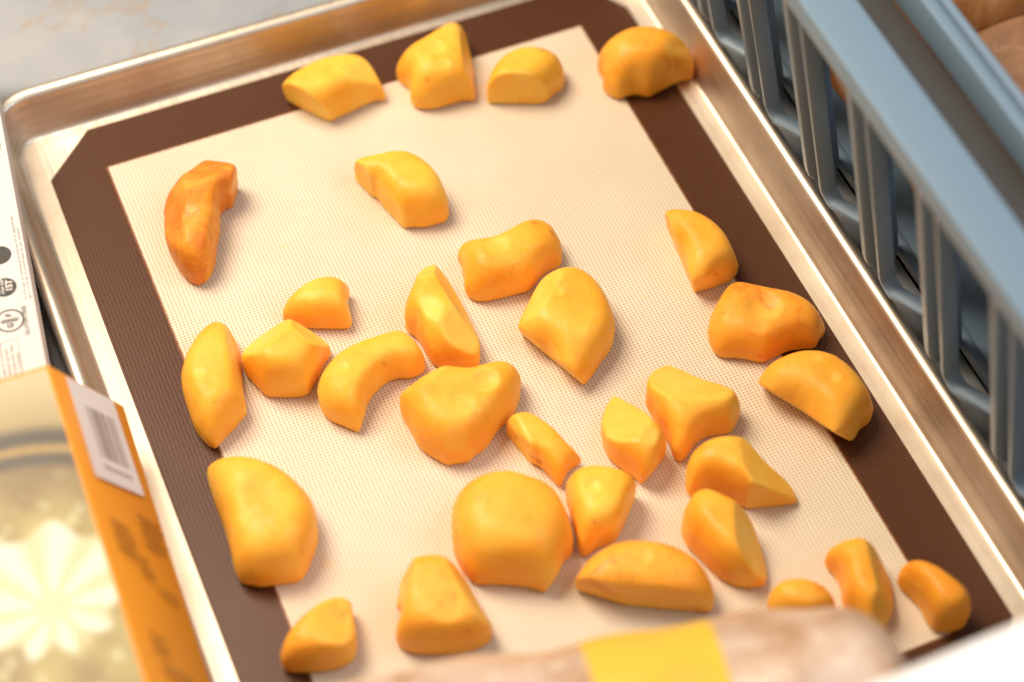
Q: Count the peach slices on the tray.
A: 31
